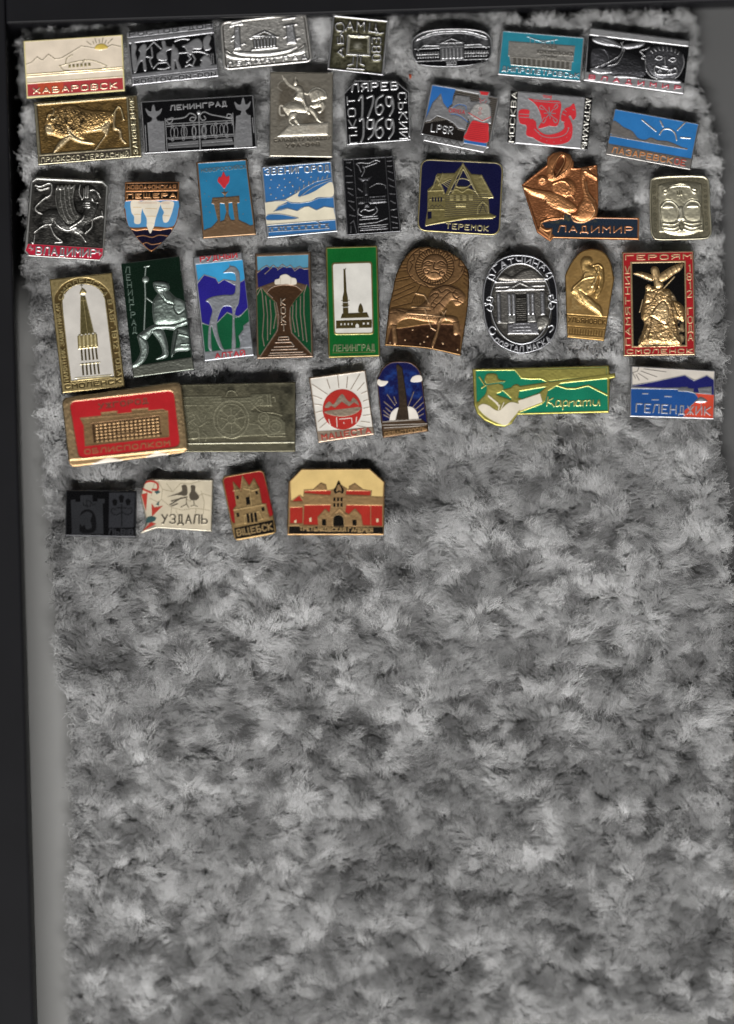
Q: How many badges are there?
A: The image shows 41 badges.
